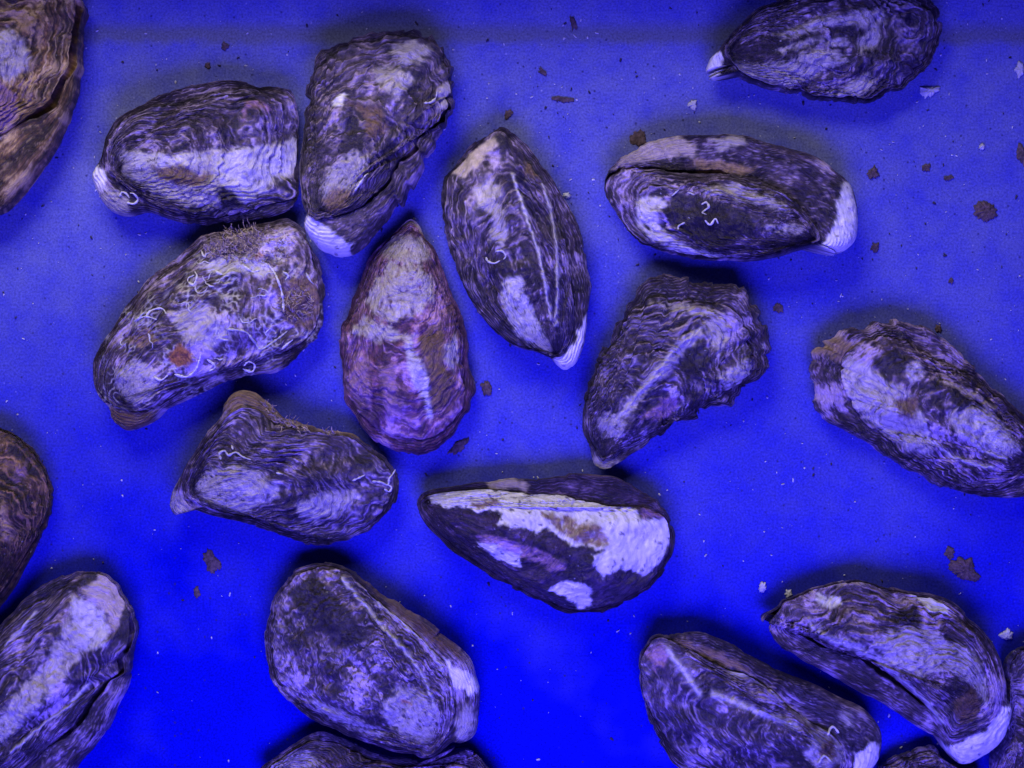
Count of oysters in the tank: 20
